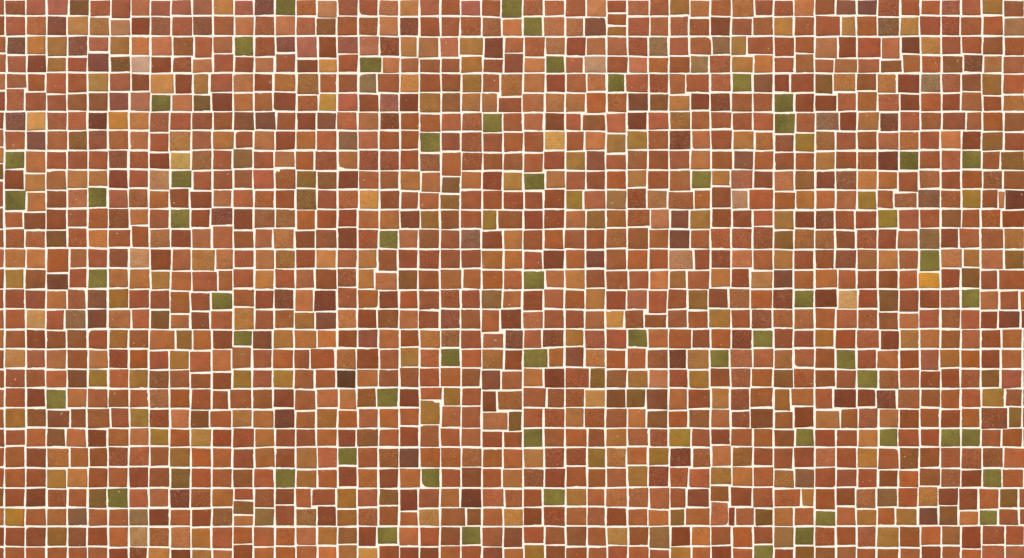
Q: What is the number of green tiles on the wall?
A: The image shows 56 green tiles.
